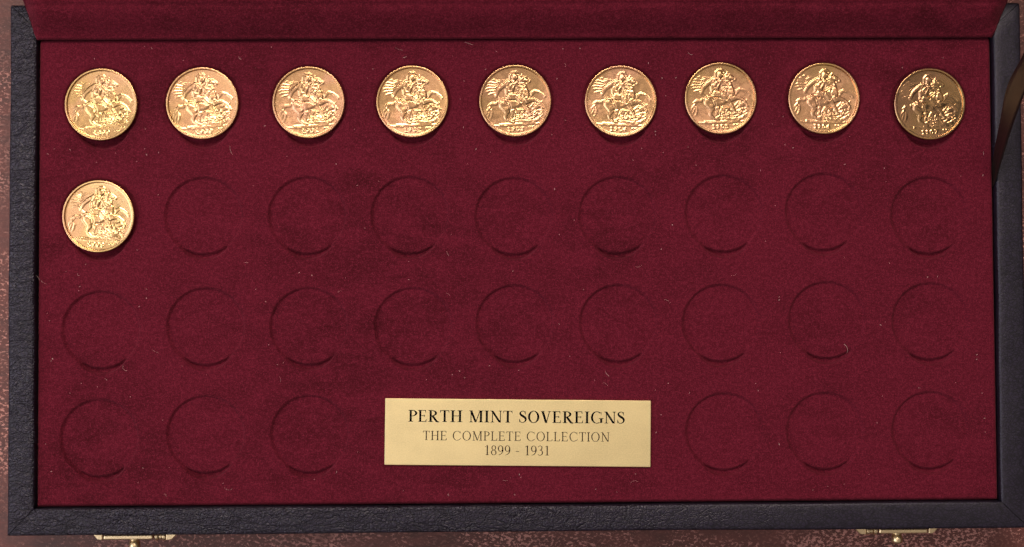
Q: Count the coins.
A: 10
